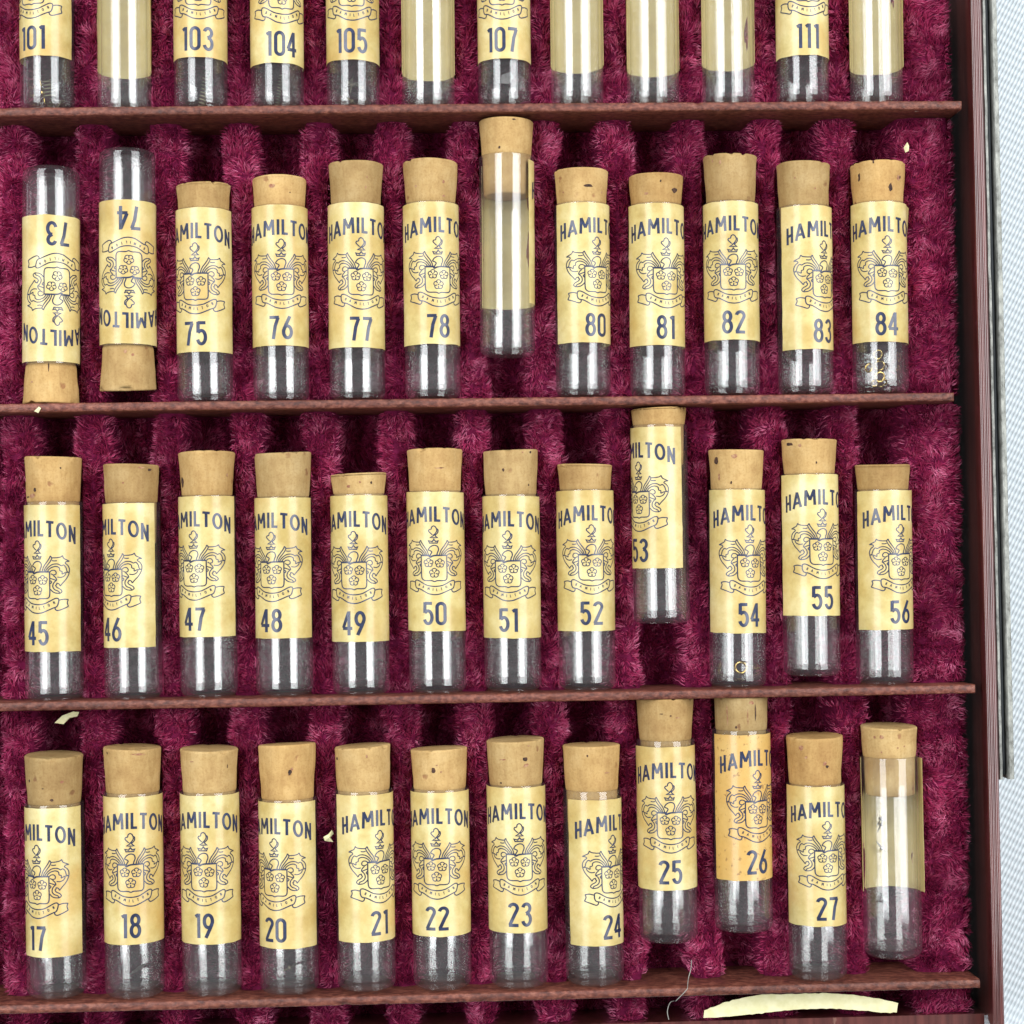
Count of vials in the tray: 48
